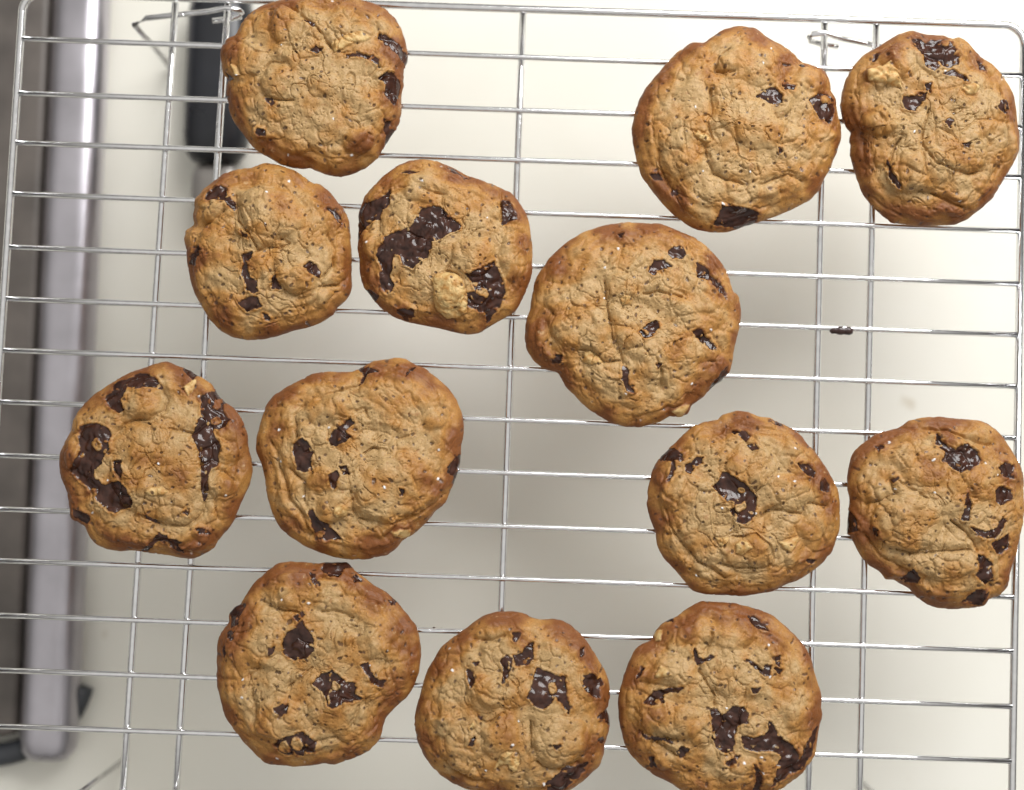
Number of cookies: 13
